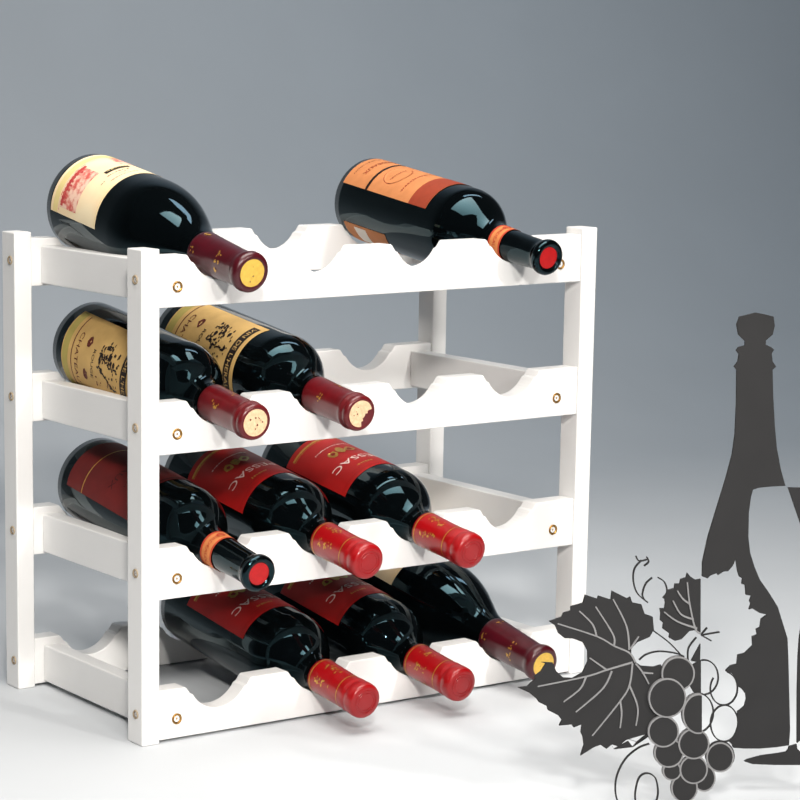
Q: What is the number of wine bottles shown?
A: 10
